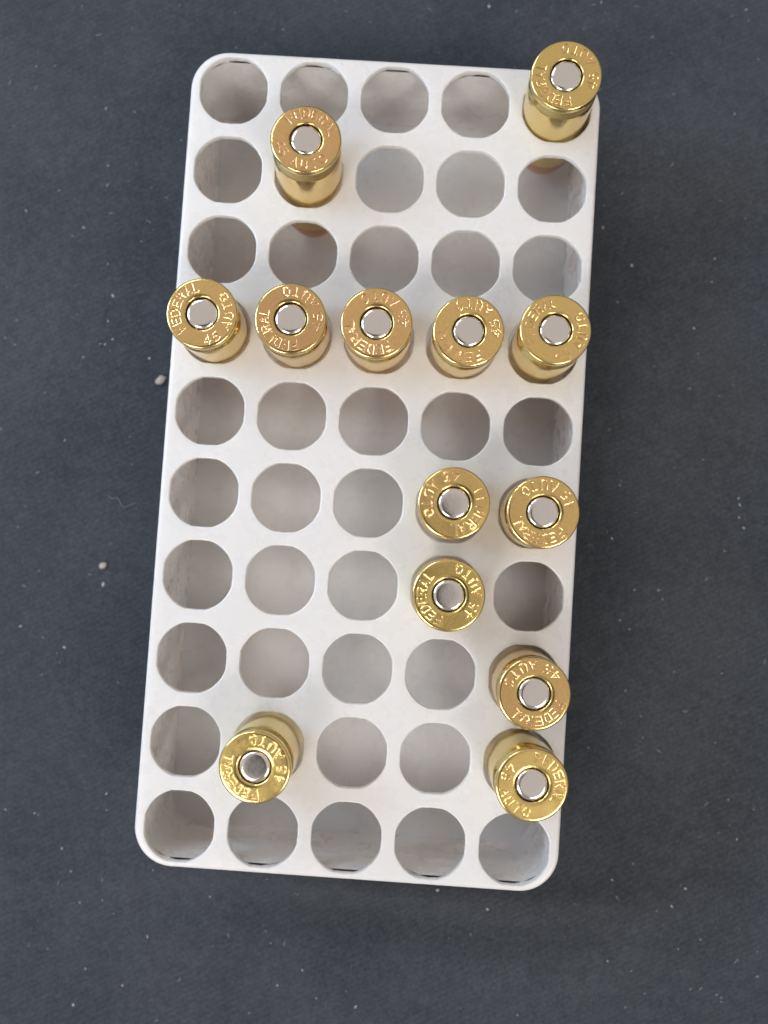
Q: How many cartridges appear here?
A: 13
